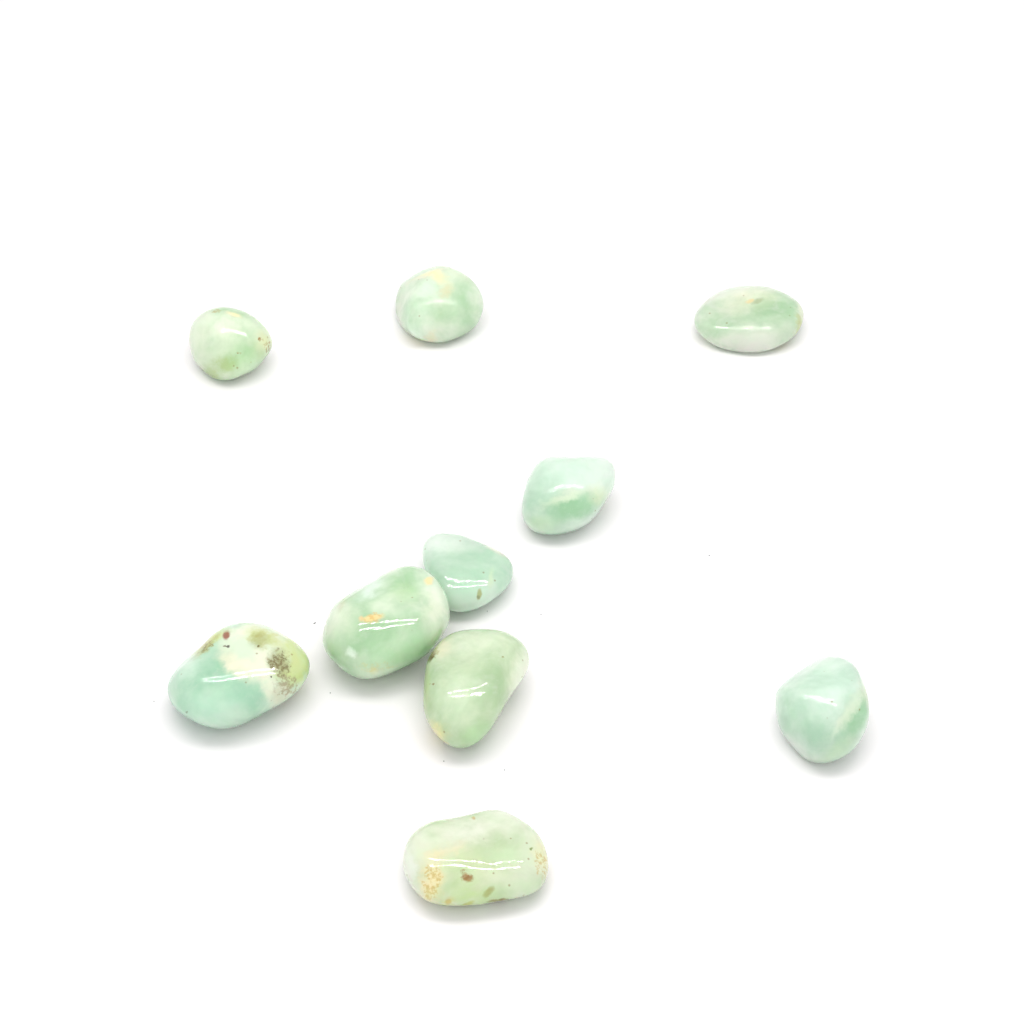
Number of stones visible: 10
